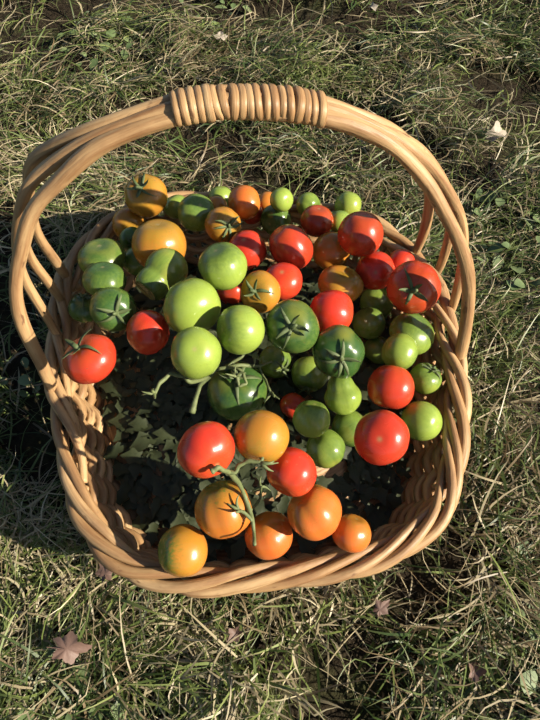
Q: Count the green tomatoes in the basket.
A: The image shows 35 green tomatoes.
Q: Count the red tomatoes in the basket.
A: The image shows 18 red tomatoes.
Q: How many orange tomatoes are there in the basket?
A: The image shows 16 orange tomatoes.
